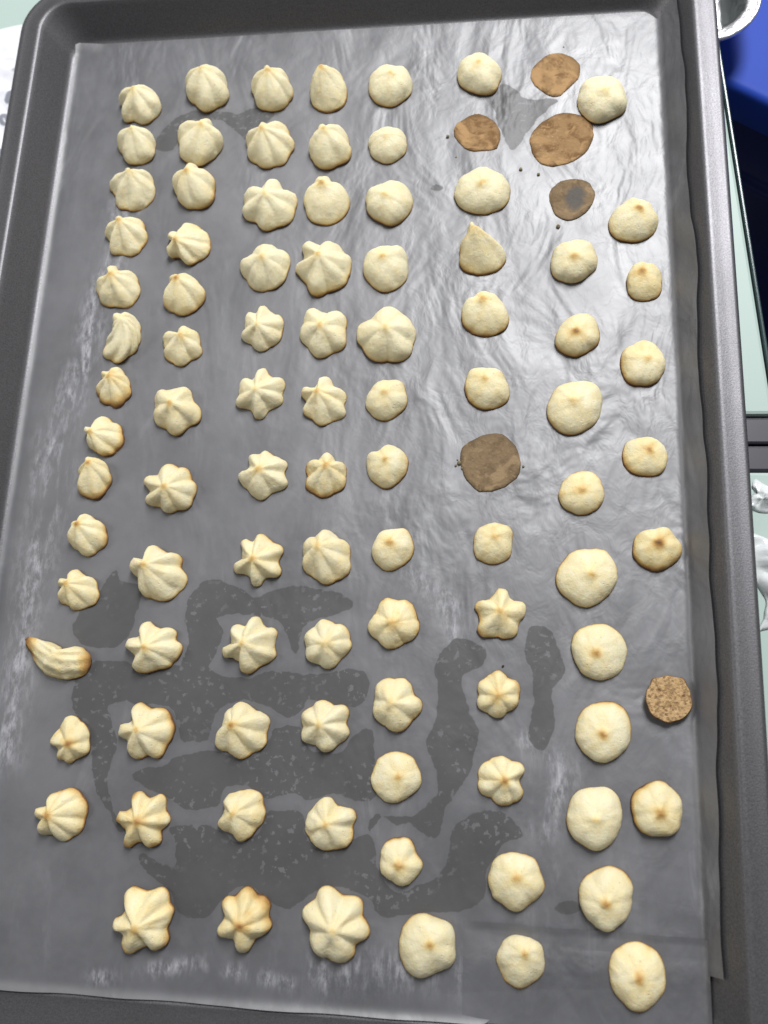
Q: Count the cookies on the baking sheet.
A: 93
